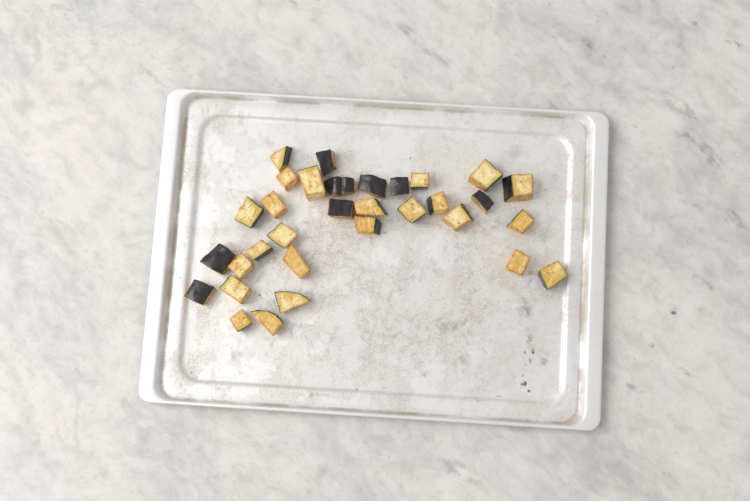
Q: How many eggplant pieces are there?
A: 32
